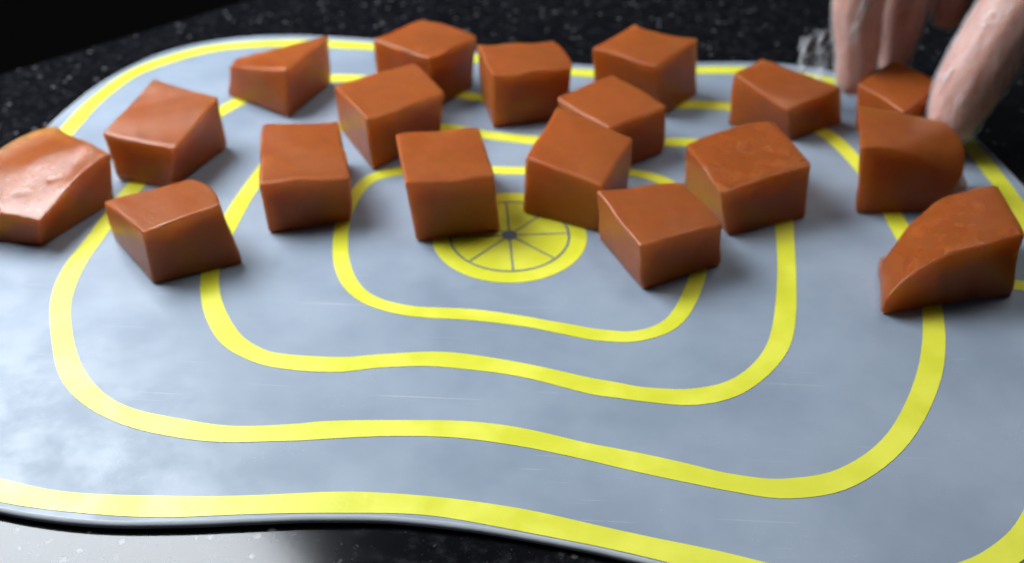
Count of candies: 18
